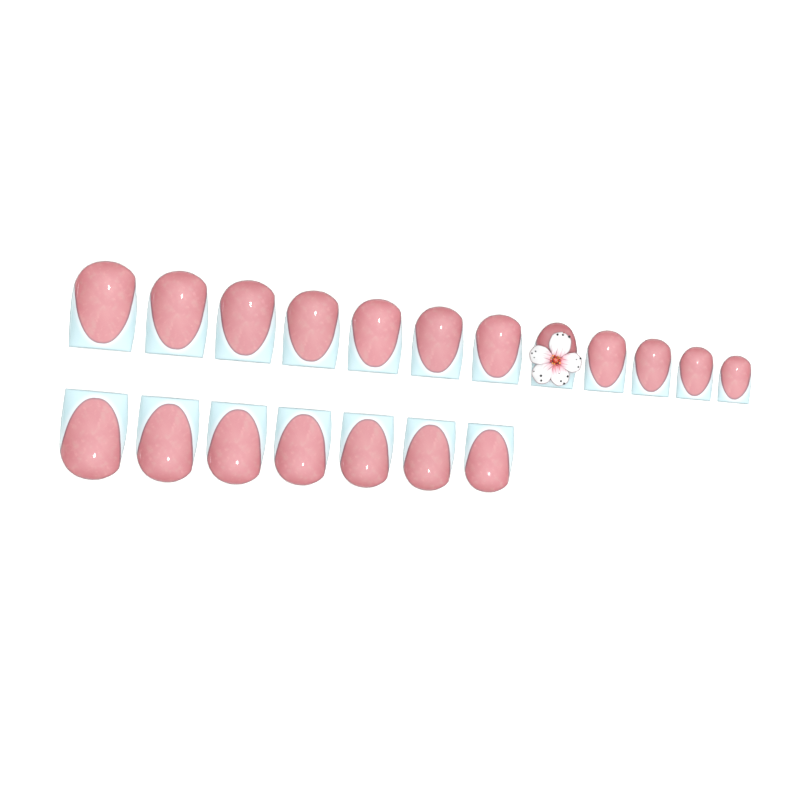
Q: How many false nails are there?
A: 19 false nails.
